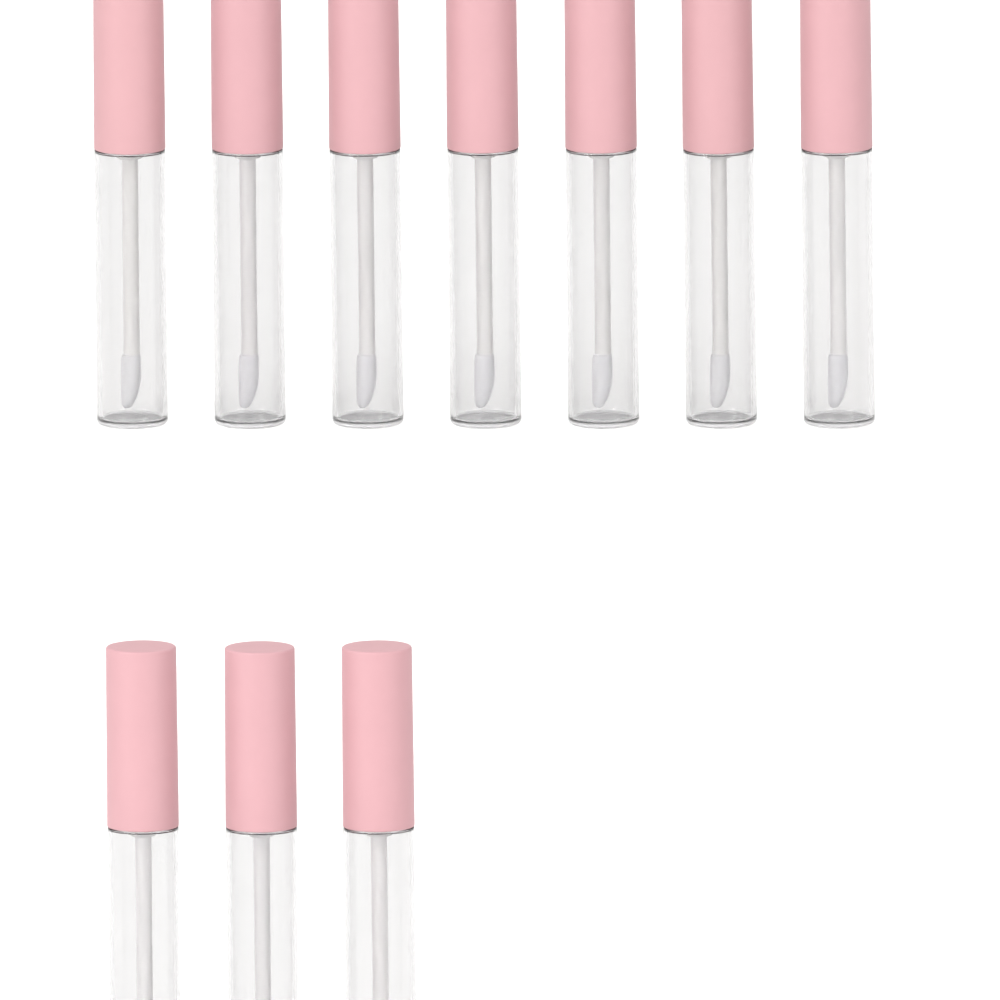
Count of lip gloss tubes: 10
